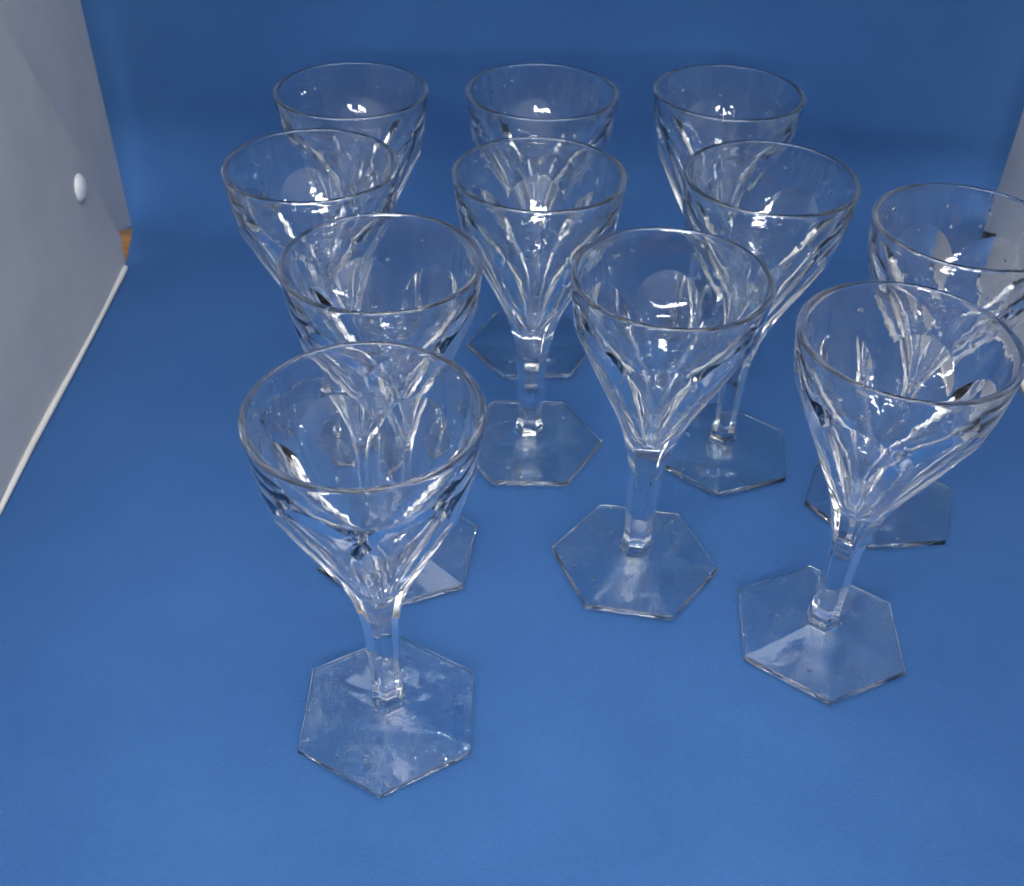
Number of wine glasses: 11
